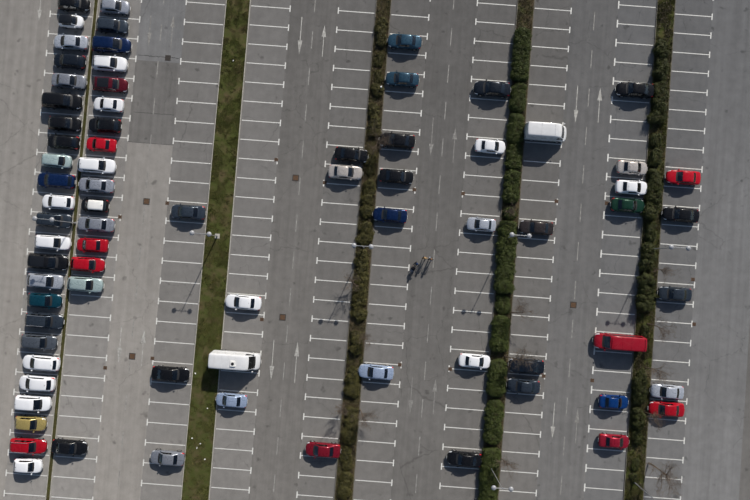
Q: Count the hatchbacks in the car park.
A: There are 32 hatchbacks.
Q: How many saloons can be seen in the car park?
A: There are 41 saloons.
